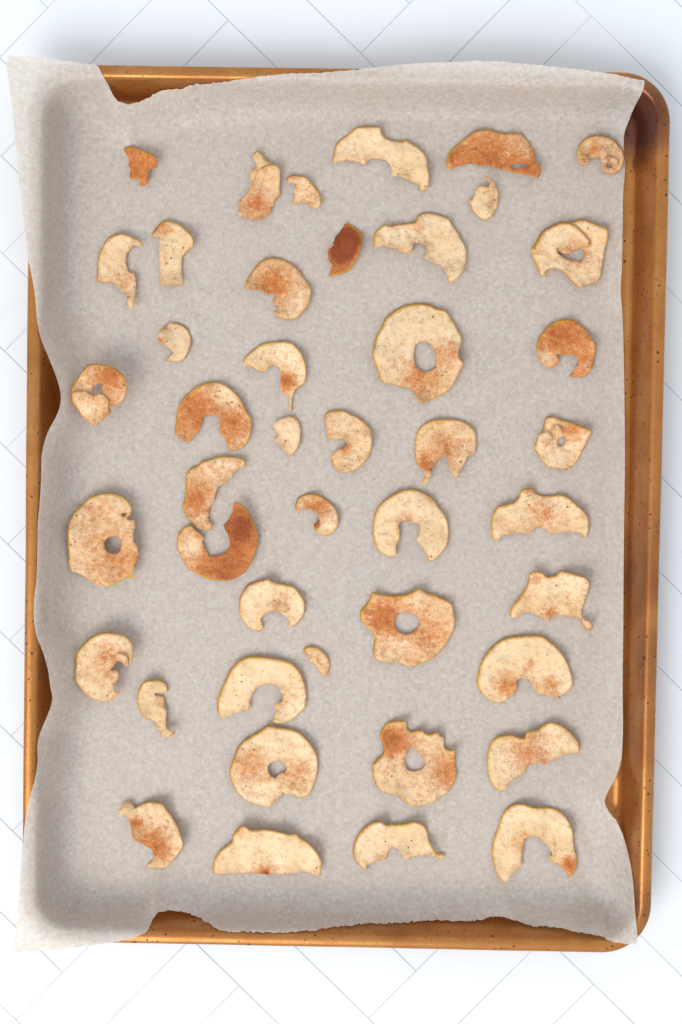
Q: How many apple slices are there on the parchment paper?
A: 44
